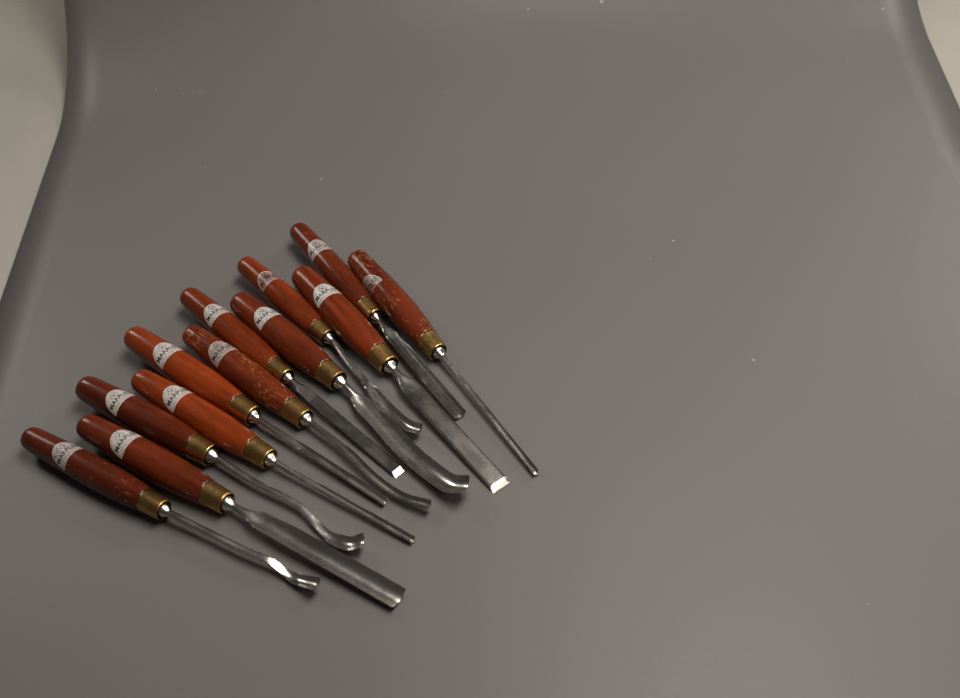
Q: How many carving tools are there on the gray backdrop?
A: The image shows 12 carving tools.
